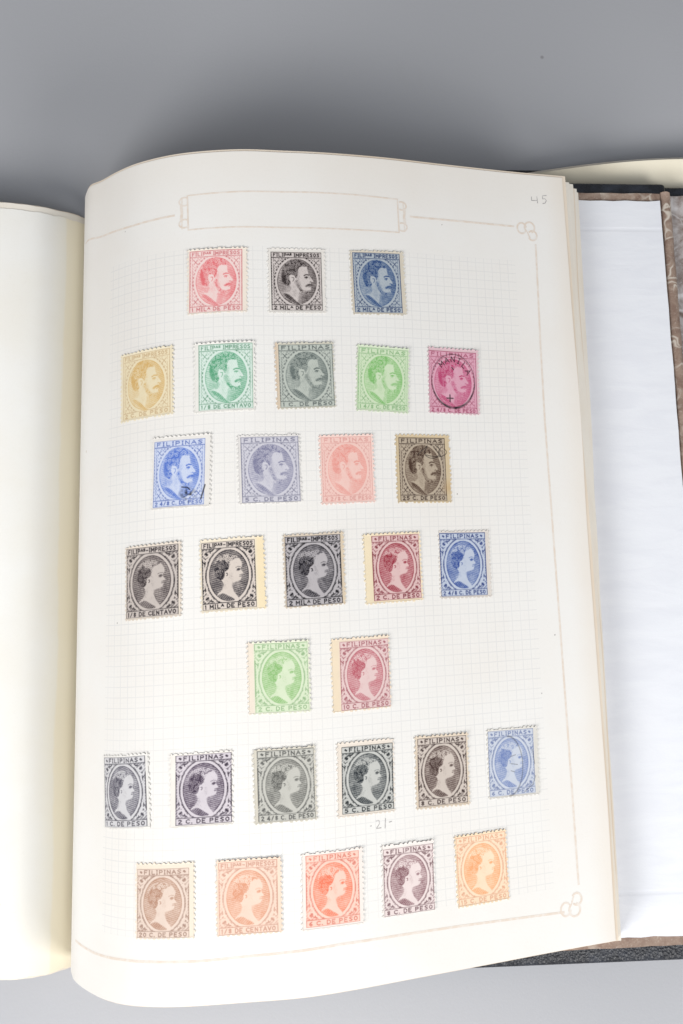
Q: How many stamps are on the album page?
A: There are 30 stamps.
